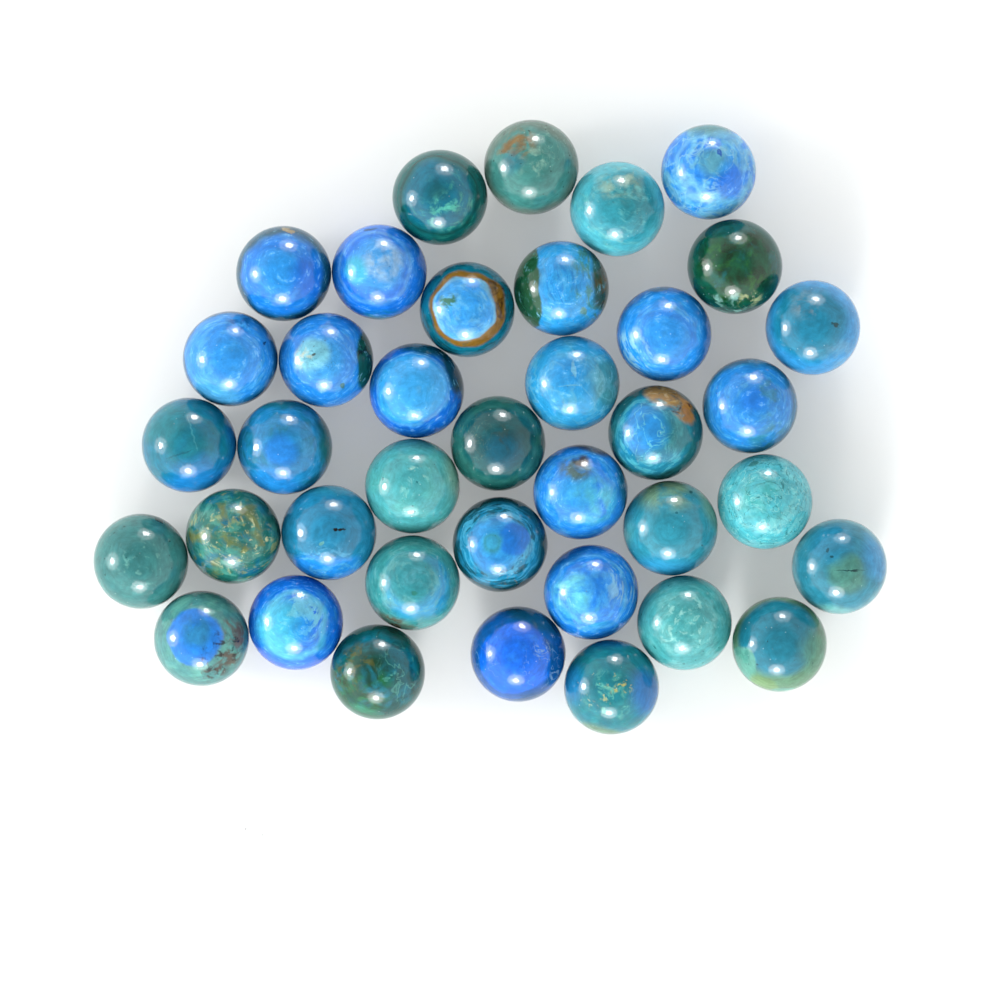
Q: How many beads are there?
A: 38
